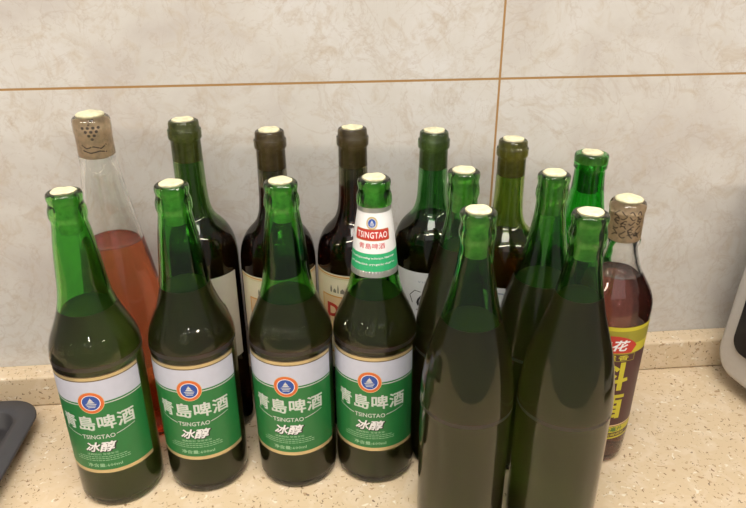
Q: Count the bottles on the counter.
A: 16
